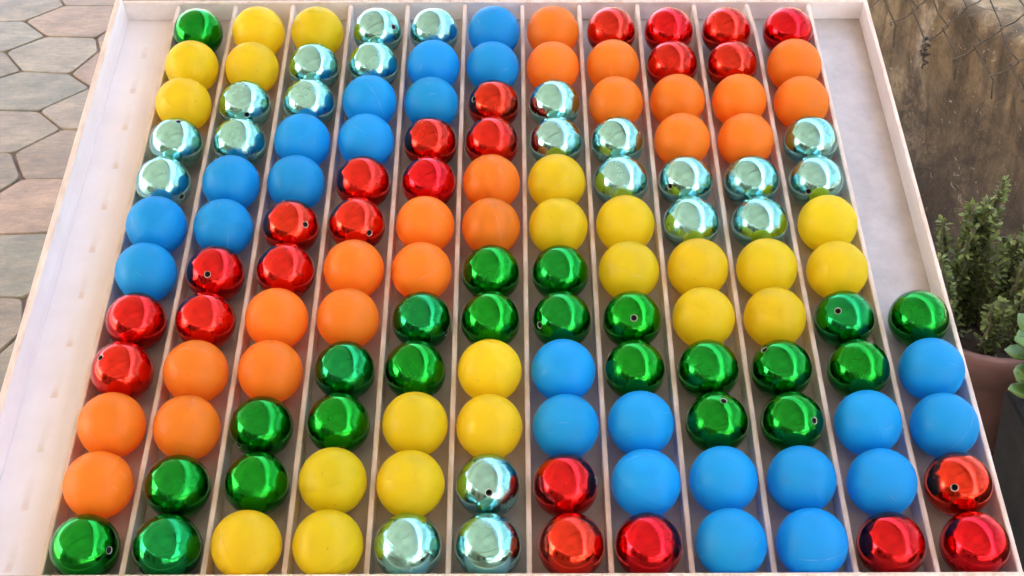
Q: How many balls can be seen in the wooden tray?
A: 137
